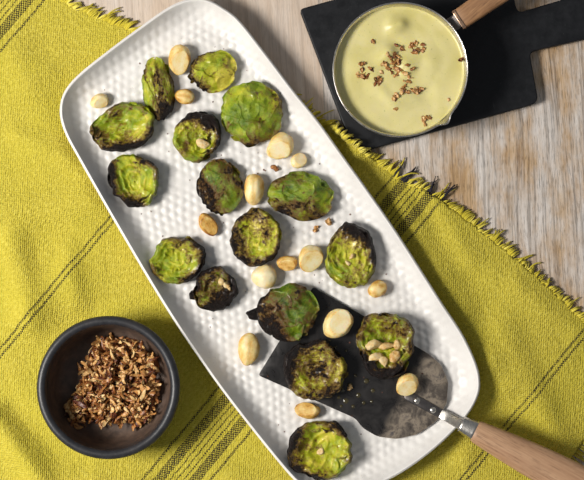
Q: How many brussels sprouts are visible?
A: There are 16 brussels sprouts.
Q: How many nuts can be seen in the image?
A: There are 15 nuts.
